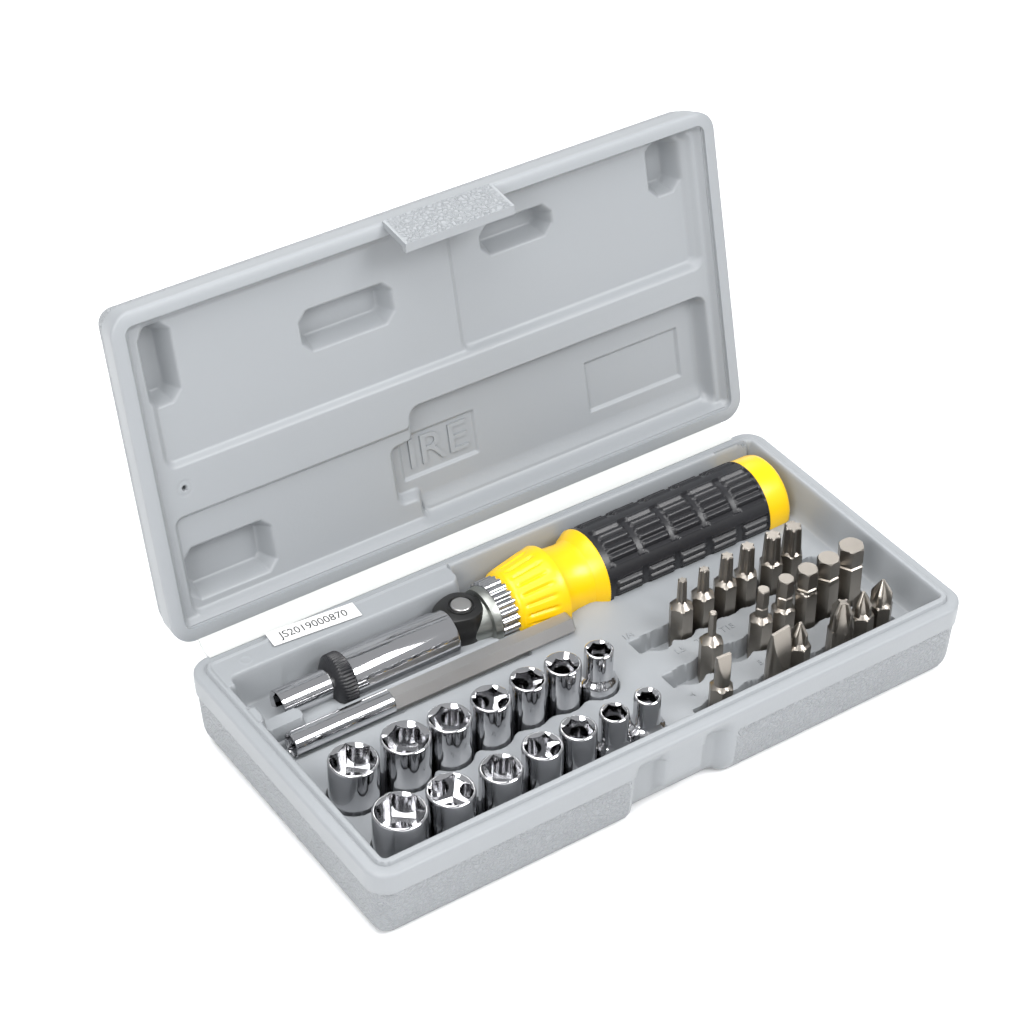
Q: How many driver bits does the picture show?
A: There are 18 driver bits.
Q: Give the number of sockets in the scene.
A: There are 14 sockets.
